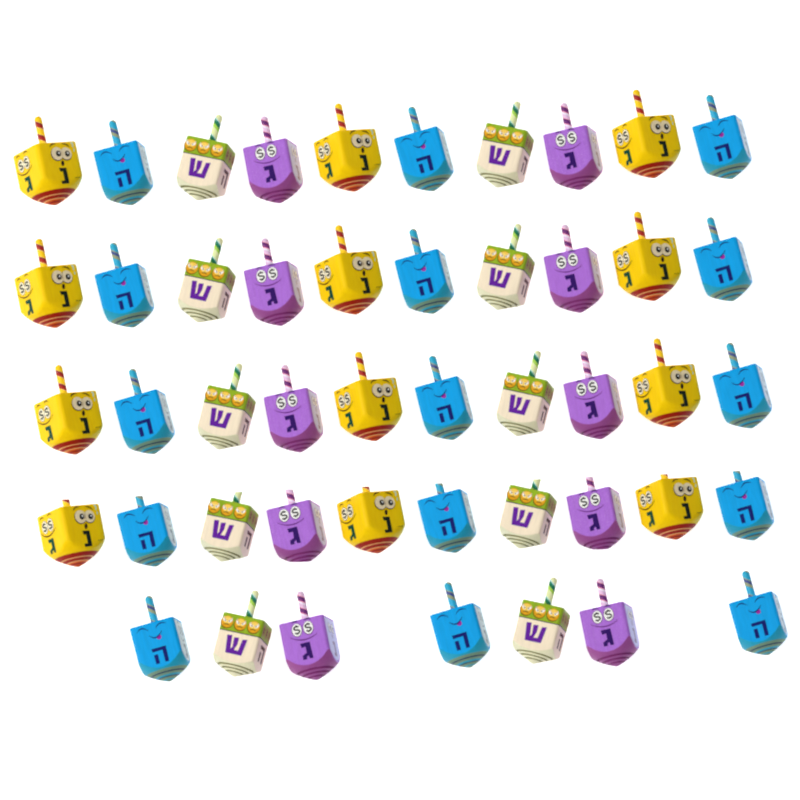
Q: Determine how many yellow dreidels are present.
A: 12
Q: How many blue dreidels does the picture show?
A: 15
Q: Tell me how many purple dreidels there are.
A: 10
